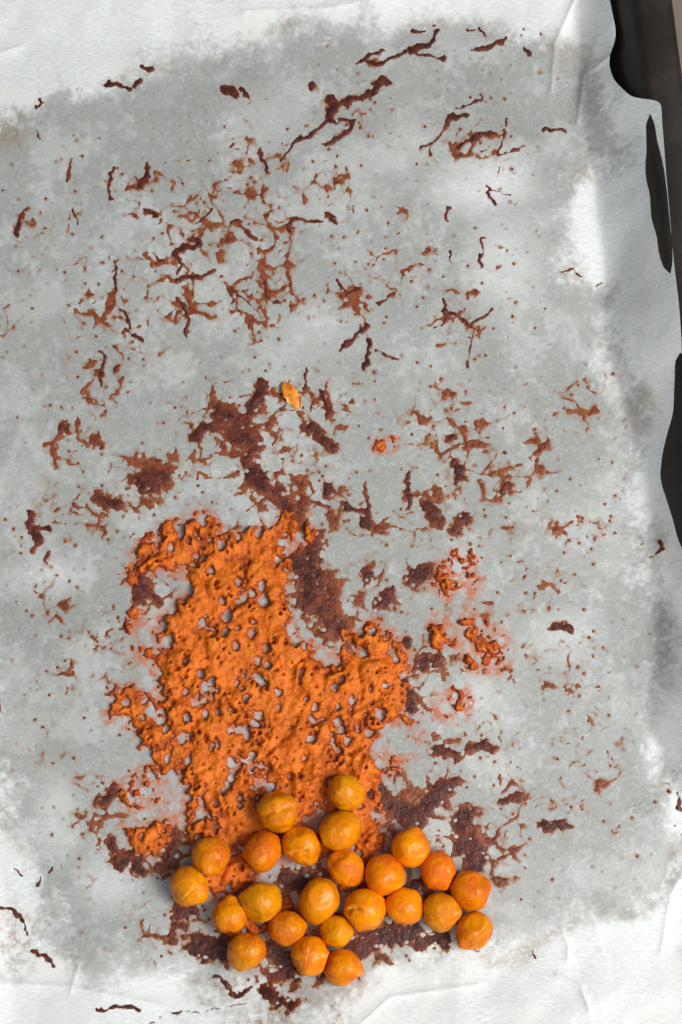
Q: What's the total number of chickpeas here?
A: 24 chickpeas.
